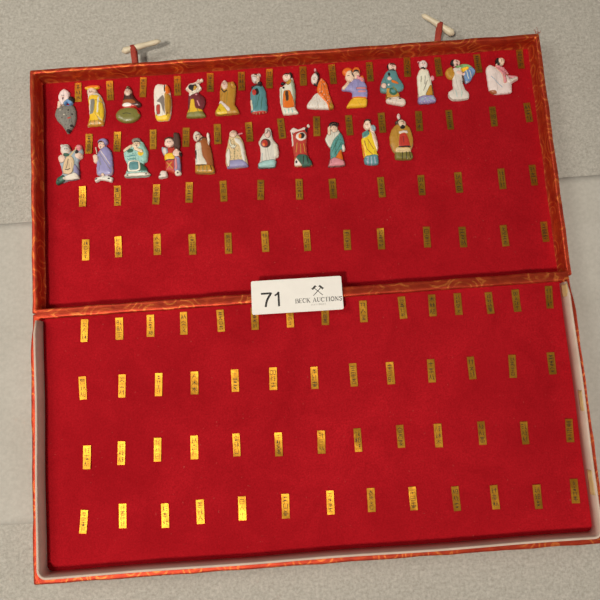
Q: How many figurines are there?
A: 25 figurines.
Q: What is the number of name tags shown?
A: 108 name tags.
